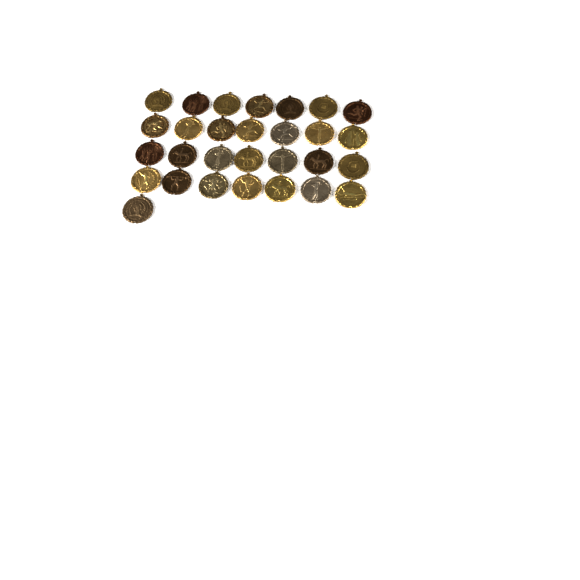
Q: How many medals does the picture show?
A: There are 29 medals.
